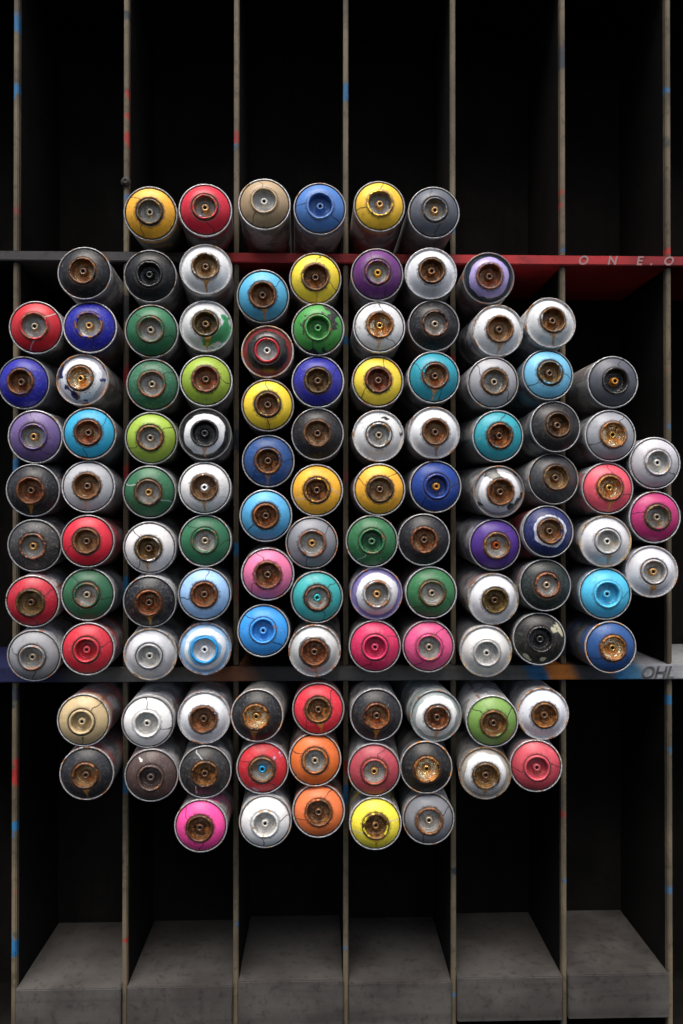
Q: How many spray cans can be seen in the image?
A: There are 115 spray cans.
